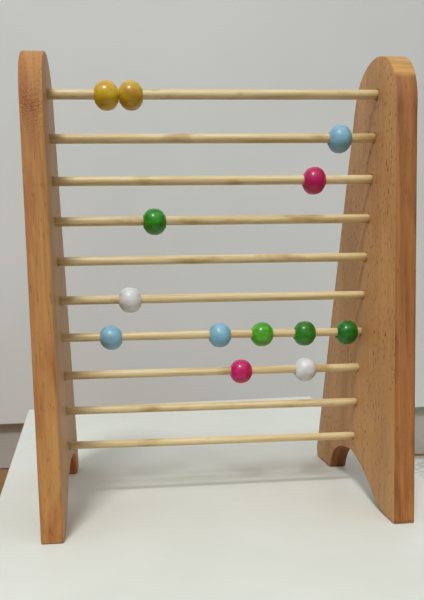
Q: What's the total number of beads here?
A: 13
